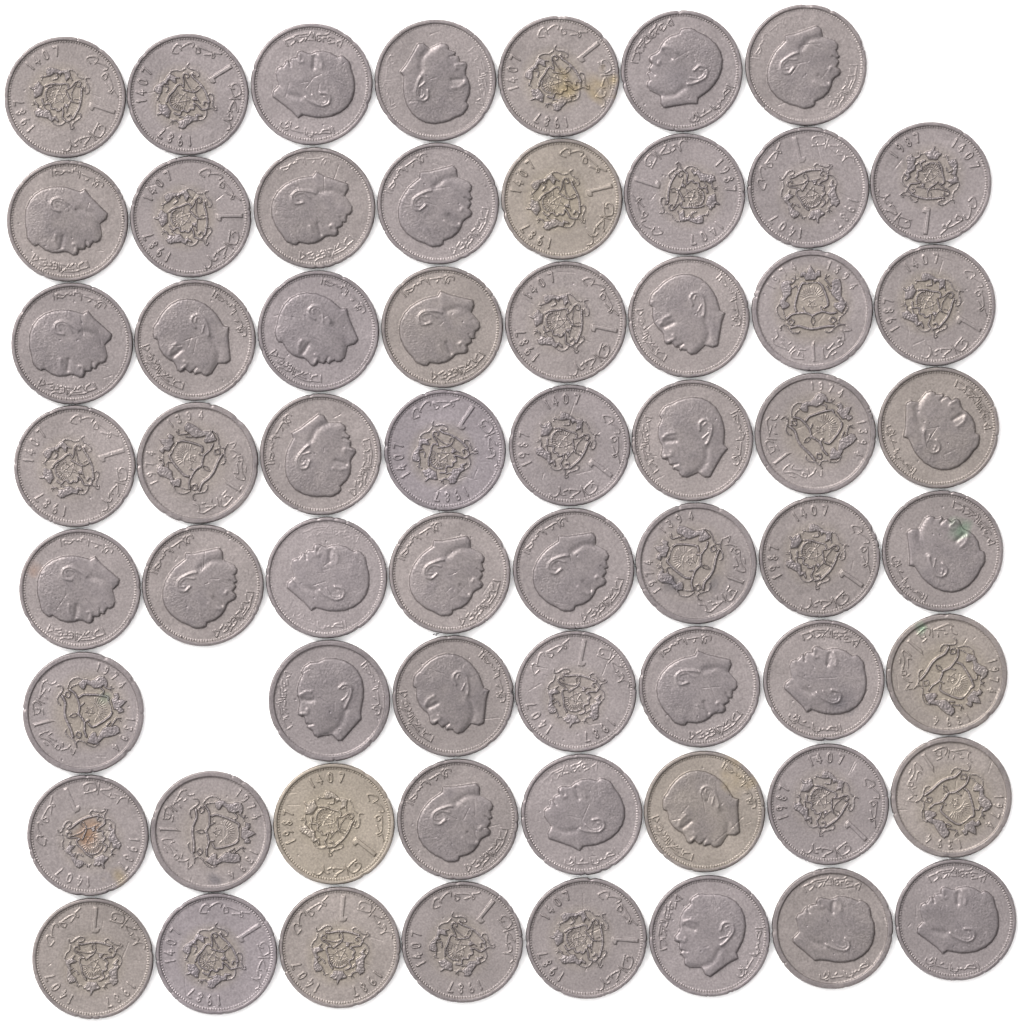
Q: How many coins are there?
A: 62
